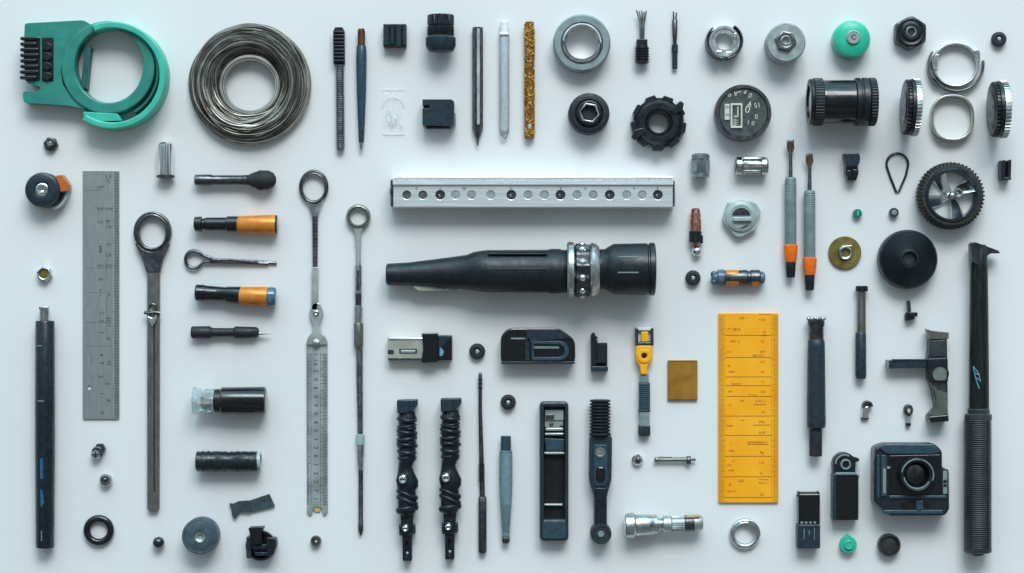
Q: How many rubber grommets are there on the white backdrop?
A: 4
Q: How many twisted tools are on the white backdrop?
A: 2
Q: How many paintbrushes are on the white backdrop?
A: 2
